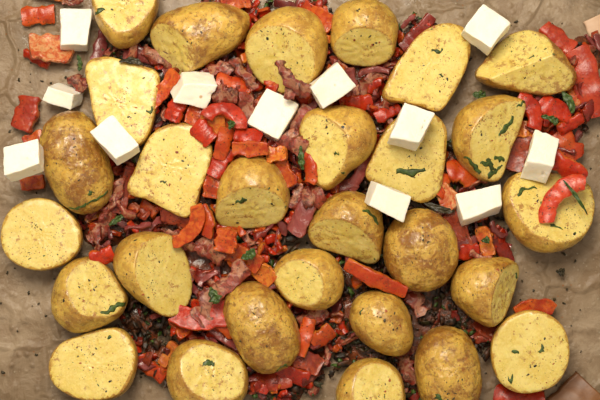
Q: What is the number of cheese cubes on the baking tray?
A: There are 12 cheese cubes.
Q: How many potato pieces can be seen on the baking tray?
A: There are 28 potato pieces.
